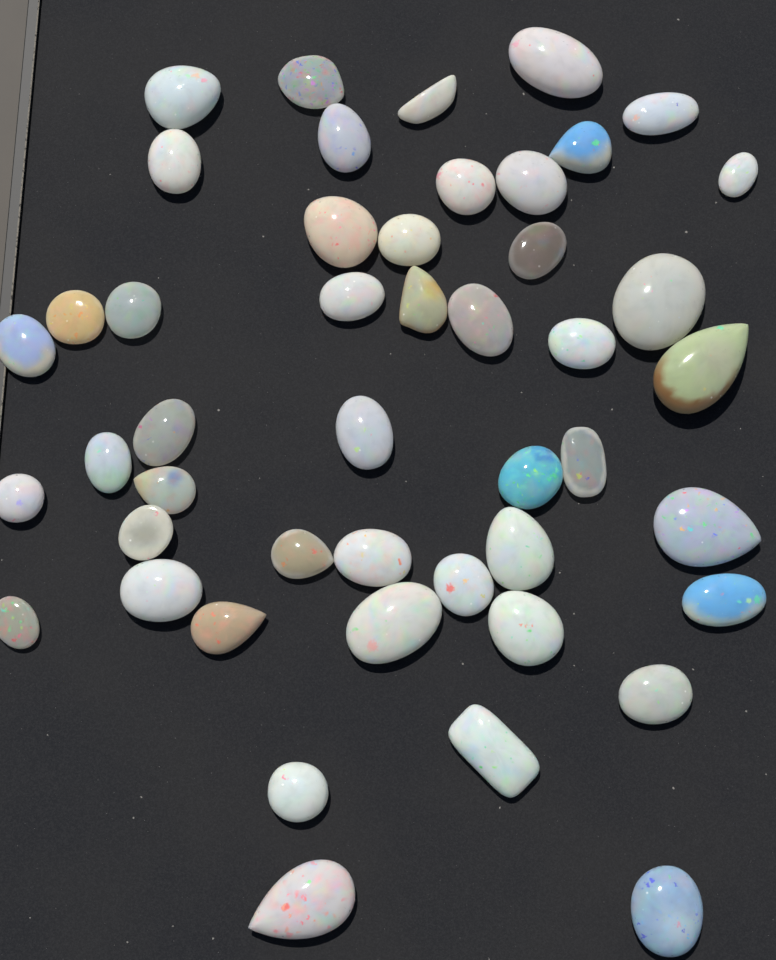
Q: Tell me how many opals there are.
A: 47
